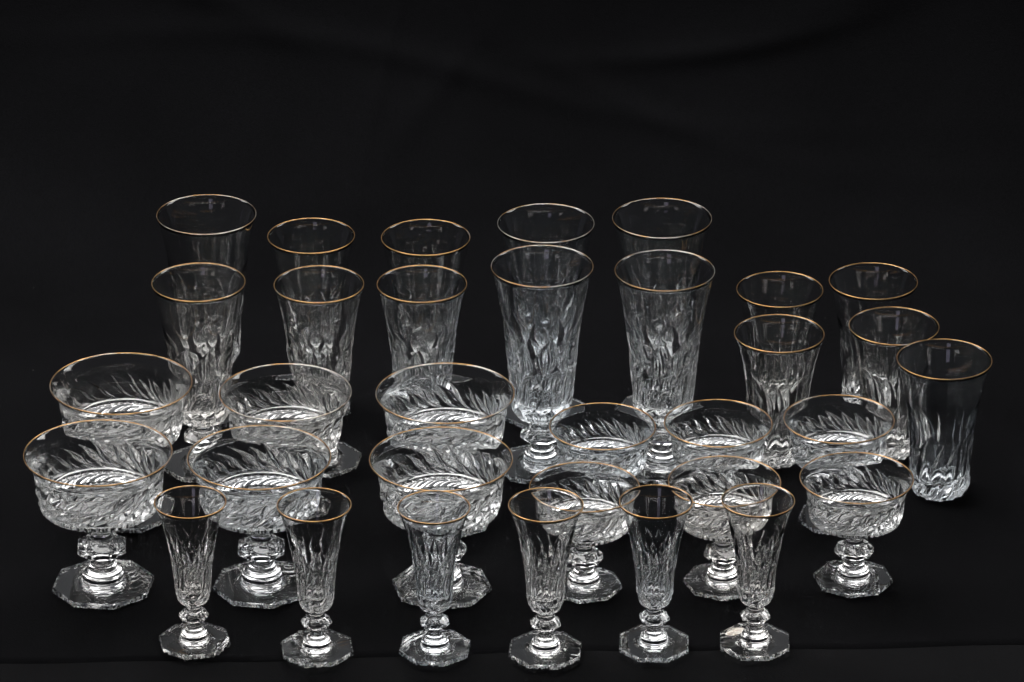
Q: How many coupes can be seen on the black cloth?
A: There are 12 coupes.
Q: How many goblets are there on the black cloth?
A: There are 10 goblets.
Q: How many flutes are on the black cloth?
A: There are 6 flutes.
